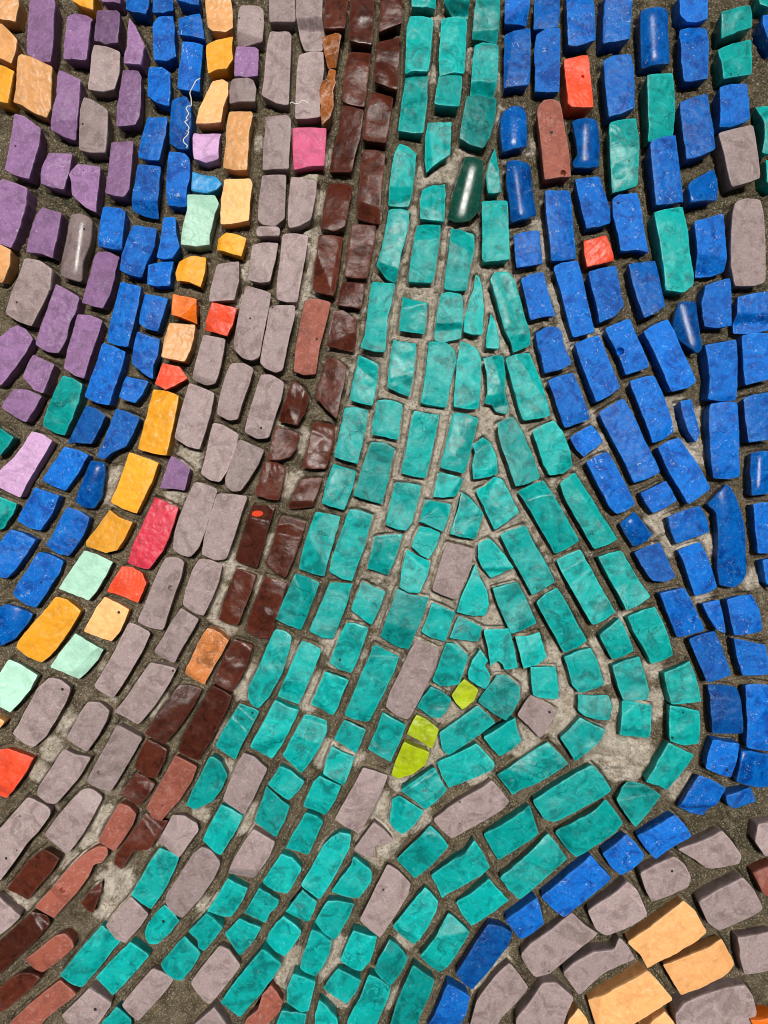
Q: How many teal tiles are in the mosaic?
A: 150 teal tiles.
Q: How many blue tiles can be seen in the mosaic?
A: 100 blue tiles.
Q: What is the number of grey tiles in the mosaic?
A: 68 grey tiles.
